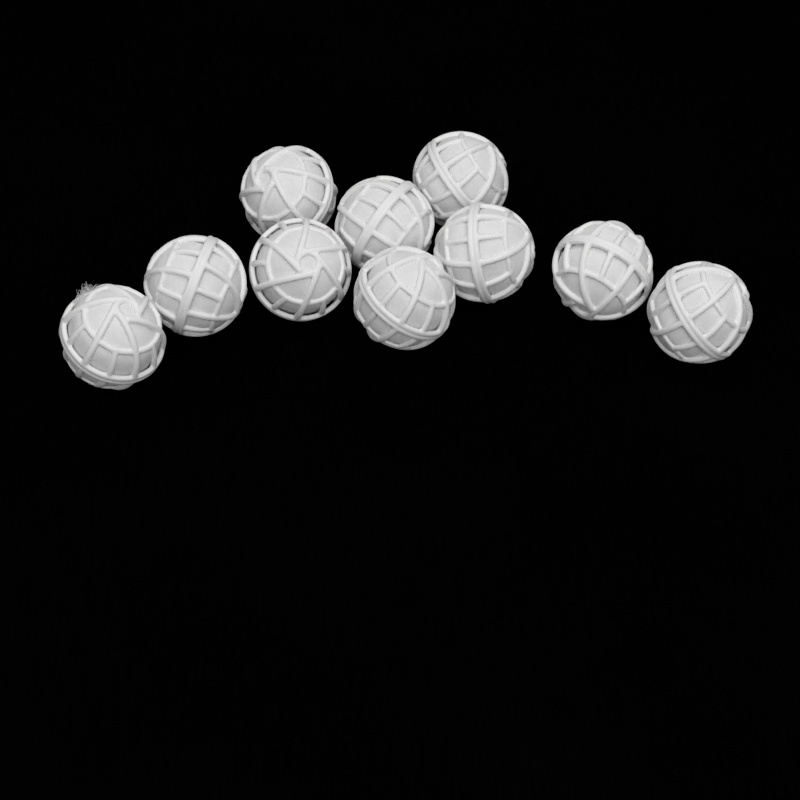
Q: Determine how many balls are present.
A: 10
